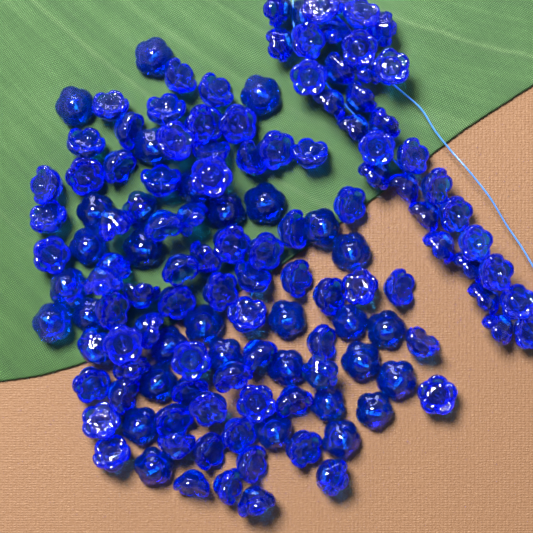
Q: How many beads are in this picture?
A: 135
